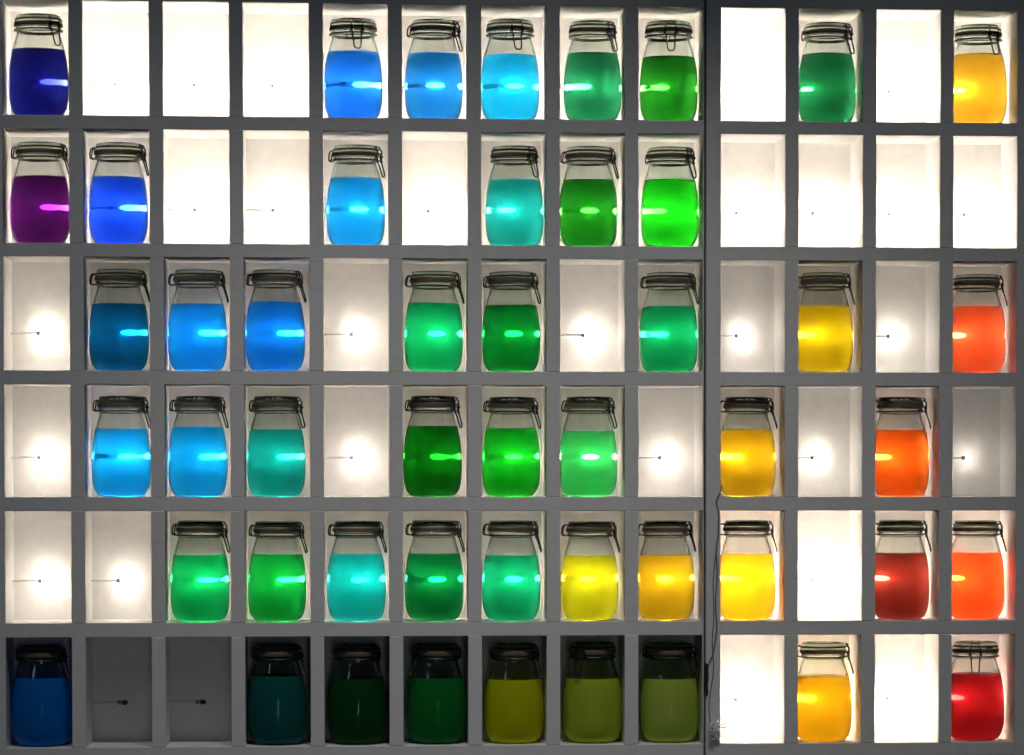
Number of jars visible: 49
